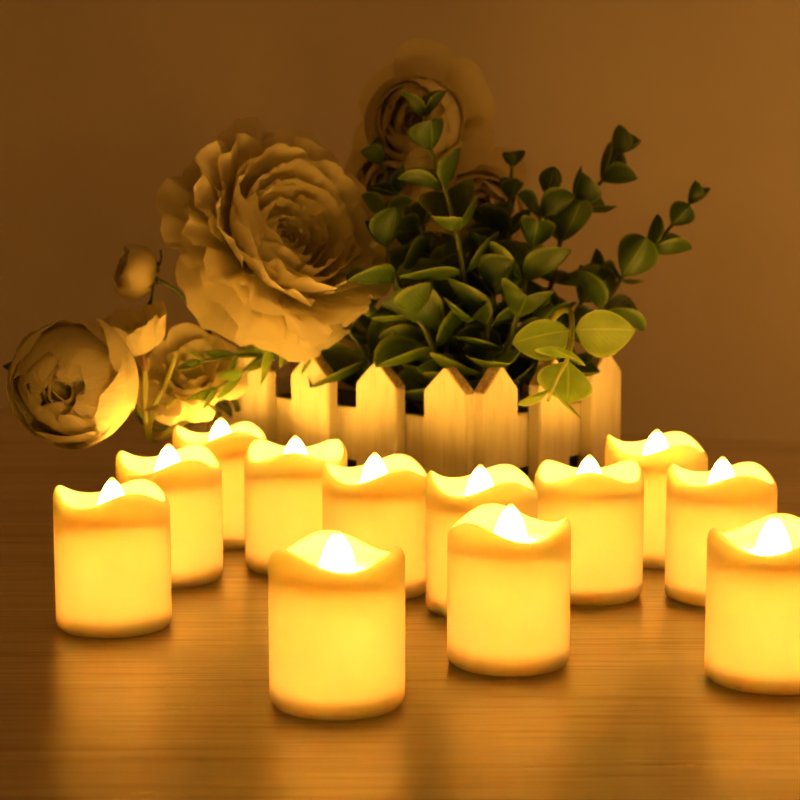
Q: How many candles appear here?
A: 12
